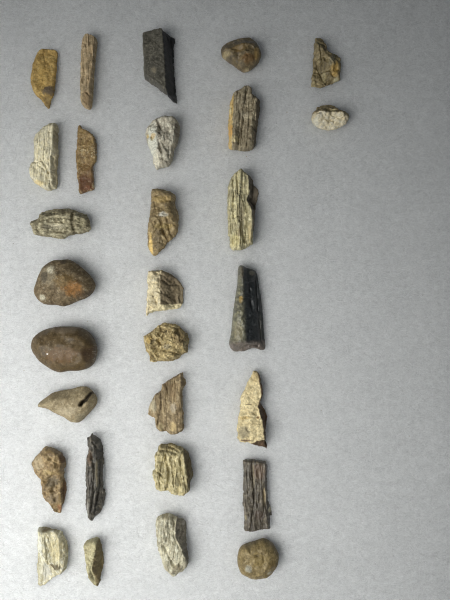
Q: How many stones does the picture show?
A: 29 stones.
